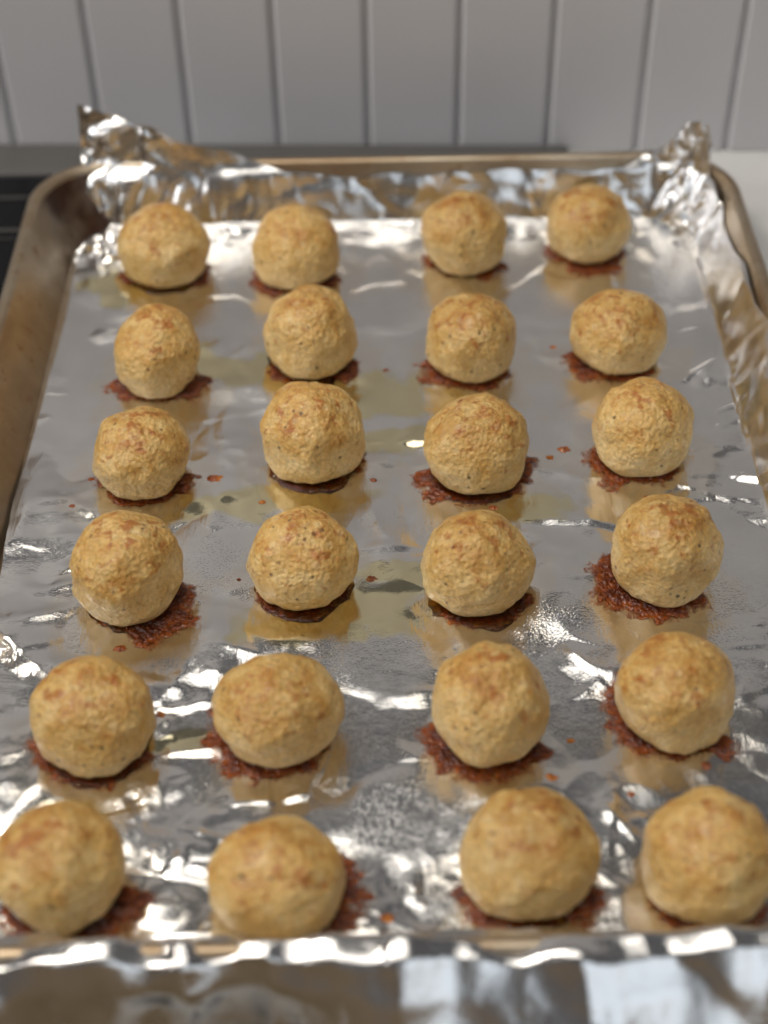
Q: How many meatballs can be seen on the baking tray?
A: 24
